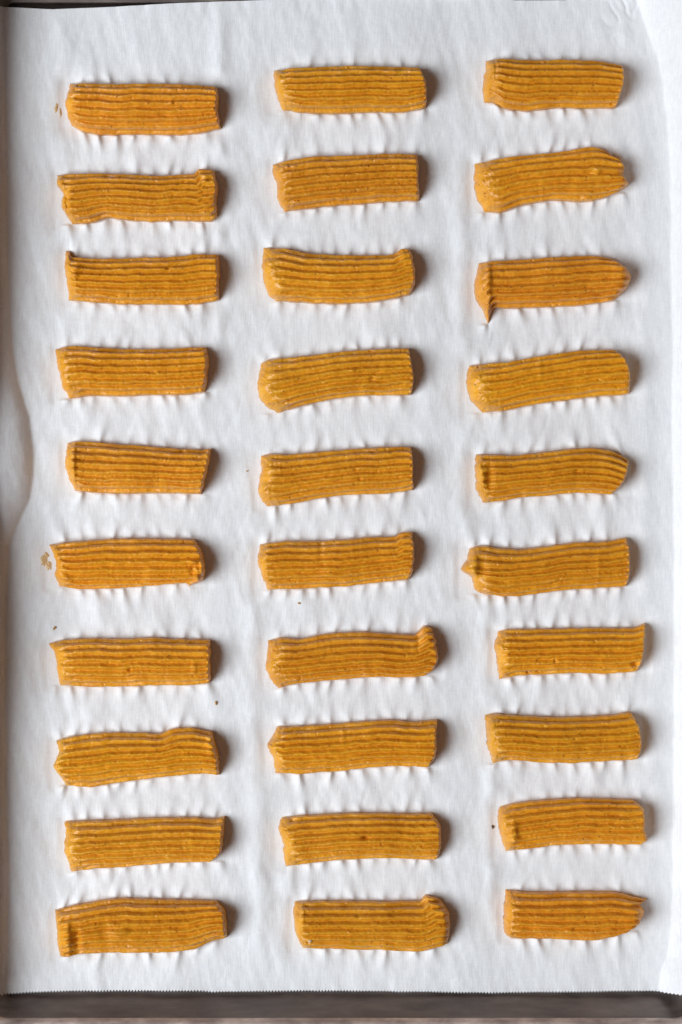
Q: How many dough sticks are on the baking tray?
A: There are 30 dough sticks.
